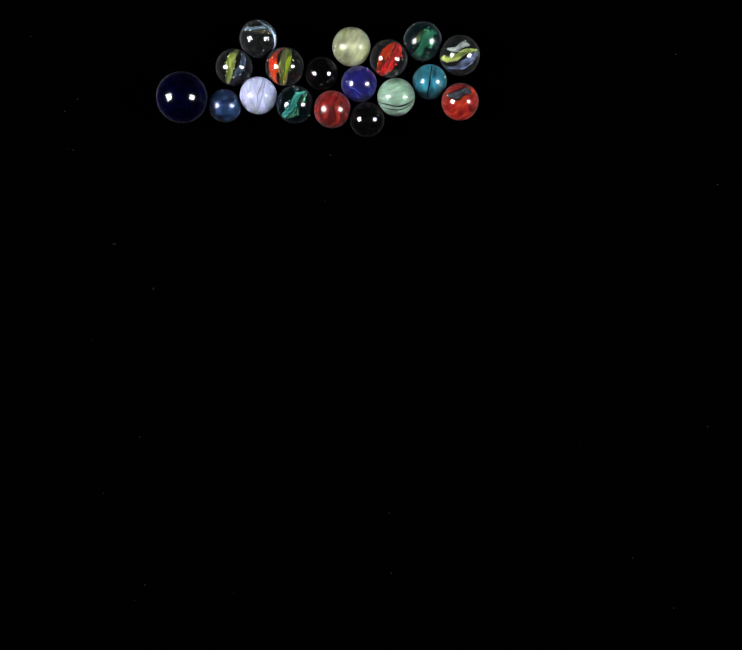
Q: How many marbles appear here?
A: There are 18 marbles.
